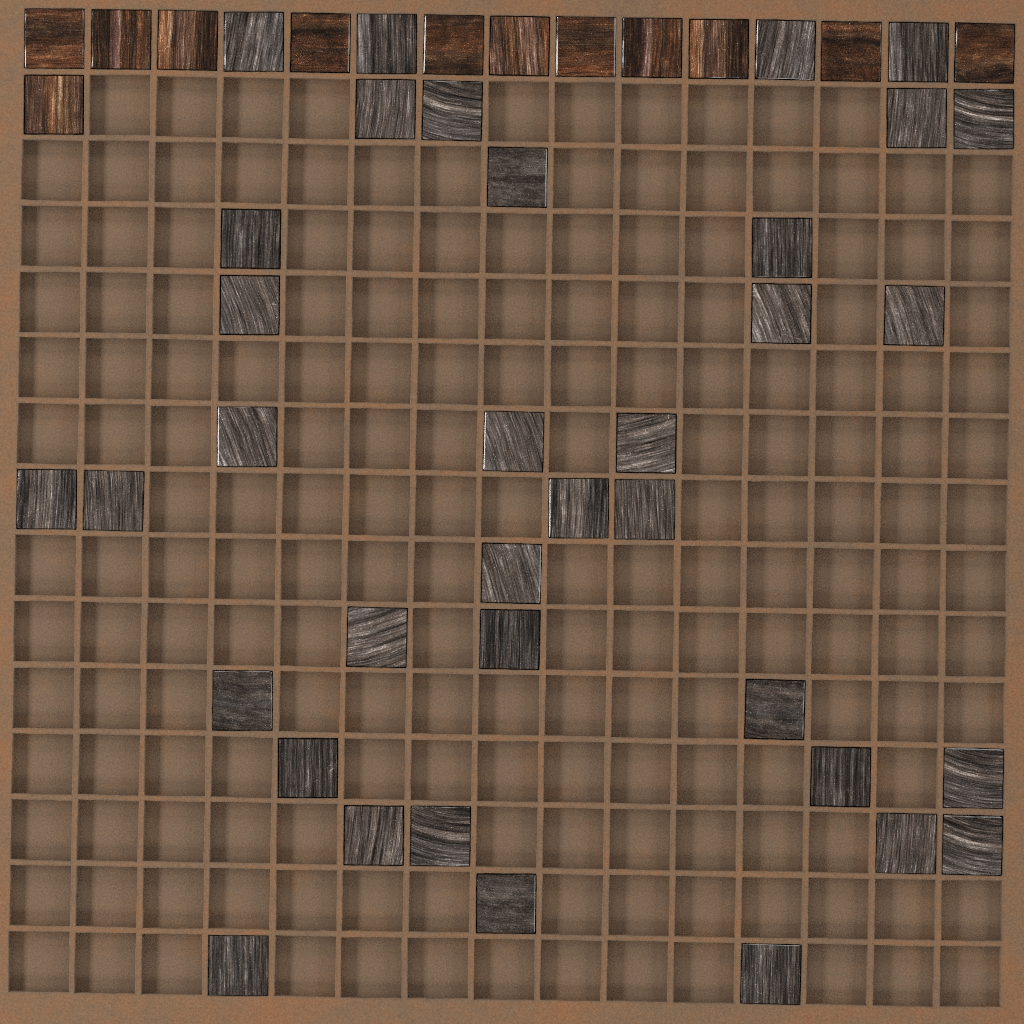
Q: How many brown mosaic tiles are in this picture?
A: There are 12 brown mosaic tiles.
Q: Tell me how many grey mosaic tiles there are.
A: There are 36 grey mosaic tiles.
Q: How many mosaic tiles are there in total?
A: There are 48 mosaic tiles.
